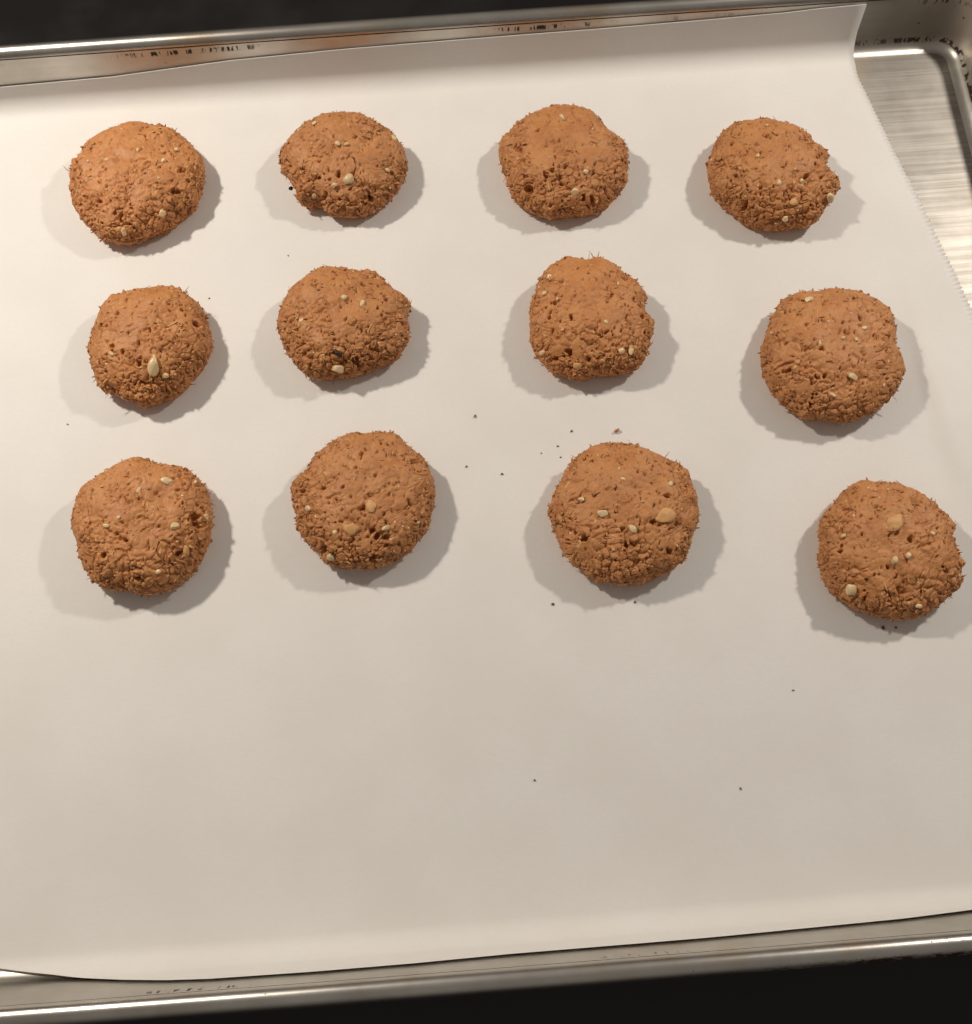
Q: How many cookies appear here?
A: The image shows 12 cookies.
